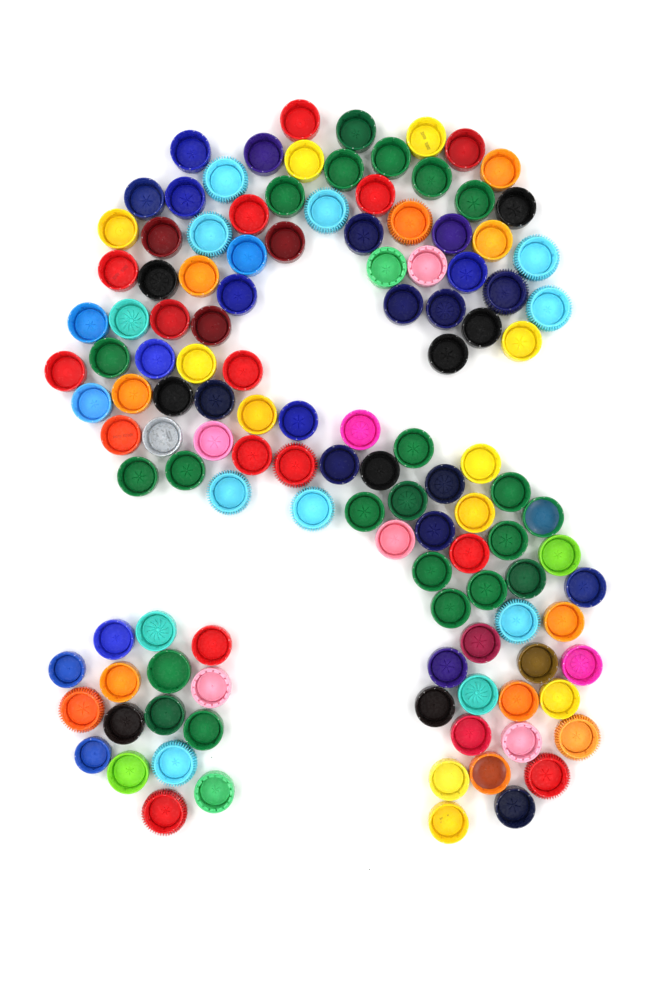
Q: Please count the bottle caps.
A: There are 123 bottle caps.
